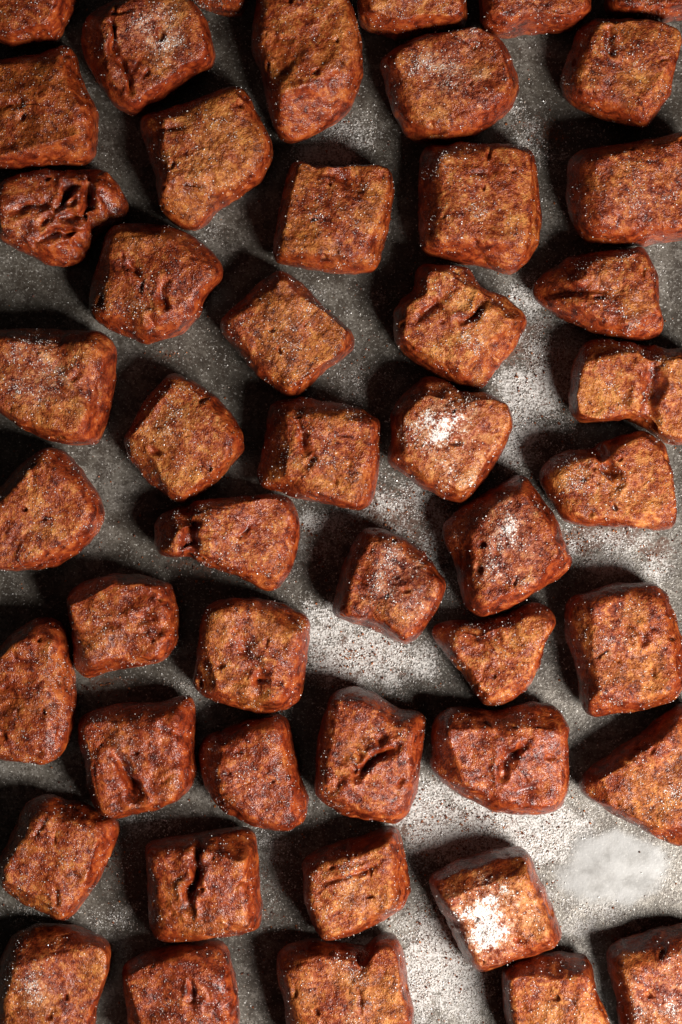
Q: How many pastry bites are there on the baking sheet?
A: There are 48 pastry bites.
